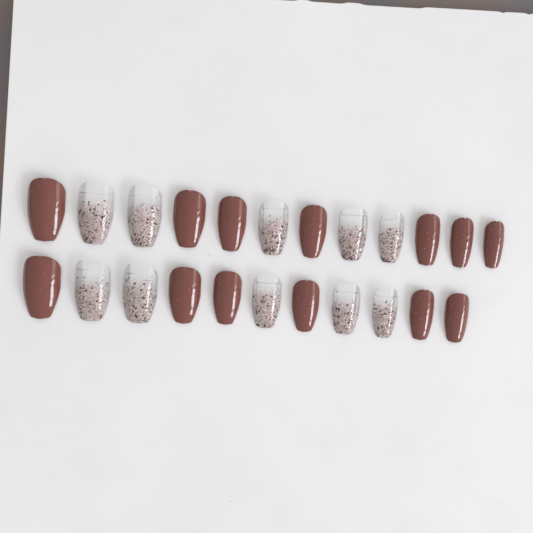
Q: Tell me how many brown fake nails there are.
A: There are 13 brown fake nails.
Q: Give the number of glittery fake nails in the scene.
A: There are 10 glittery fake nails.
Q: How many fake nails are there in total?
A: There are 23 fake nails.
